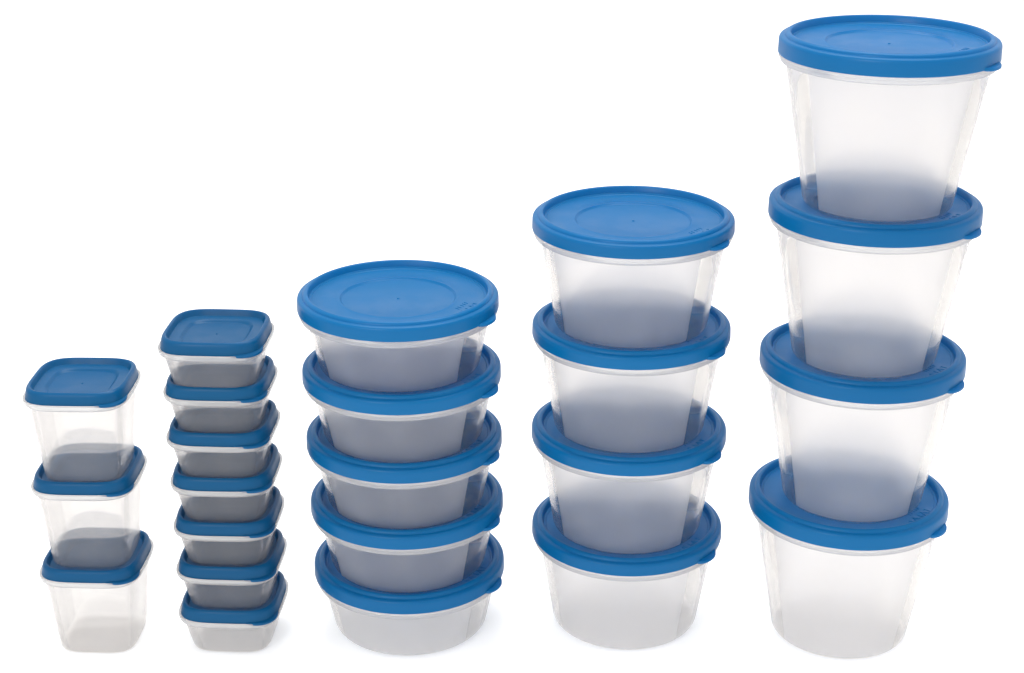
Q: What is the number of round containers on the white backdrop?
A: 13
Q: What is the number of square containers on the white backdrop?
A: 10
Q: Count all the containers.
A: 23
